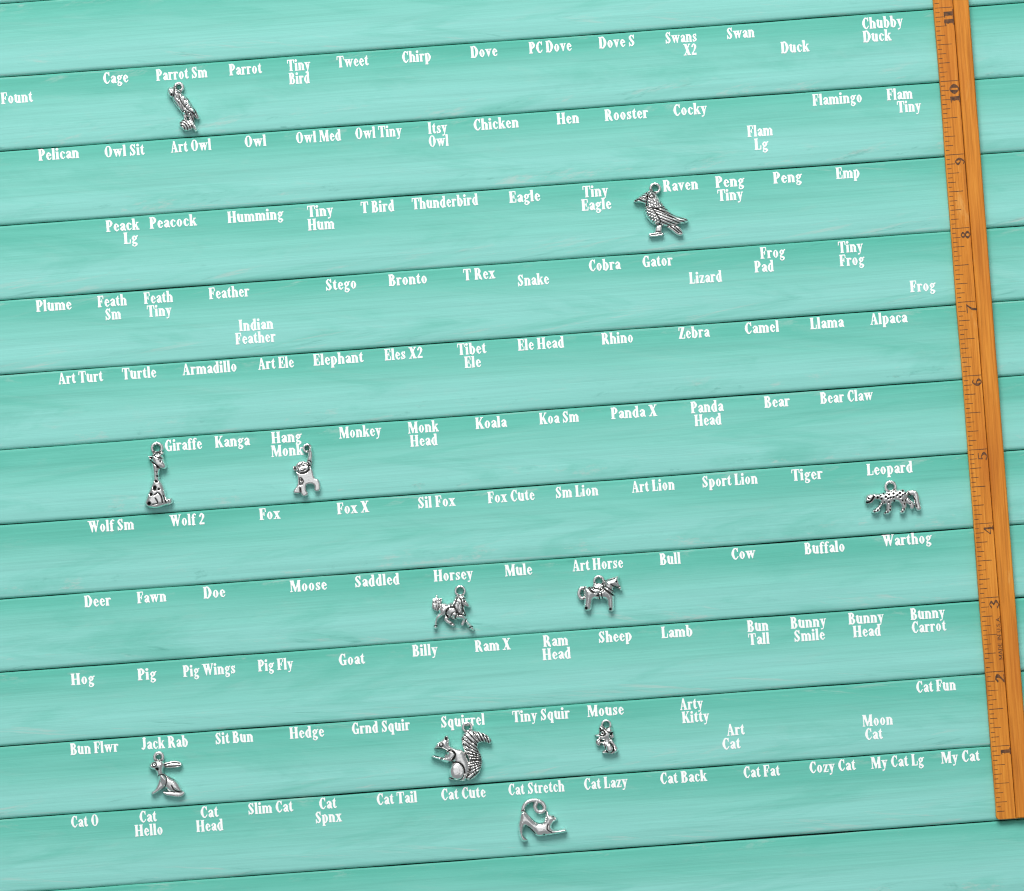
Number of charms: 11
